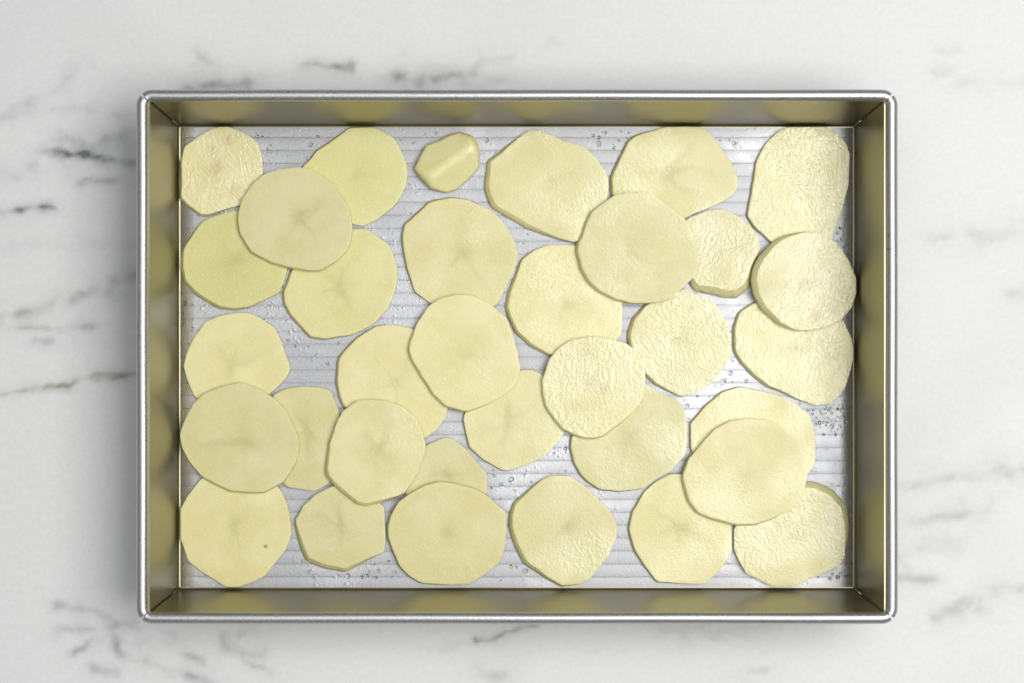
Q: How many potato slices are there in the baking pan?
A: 34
